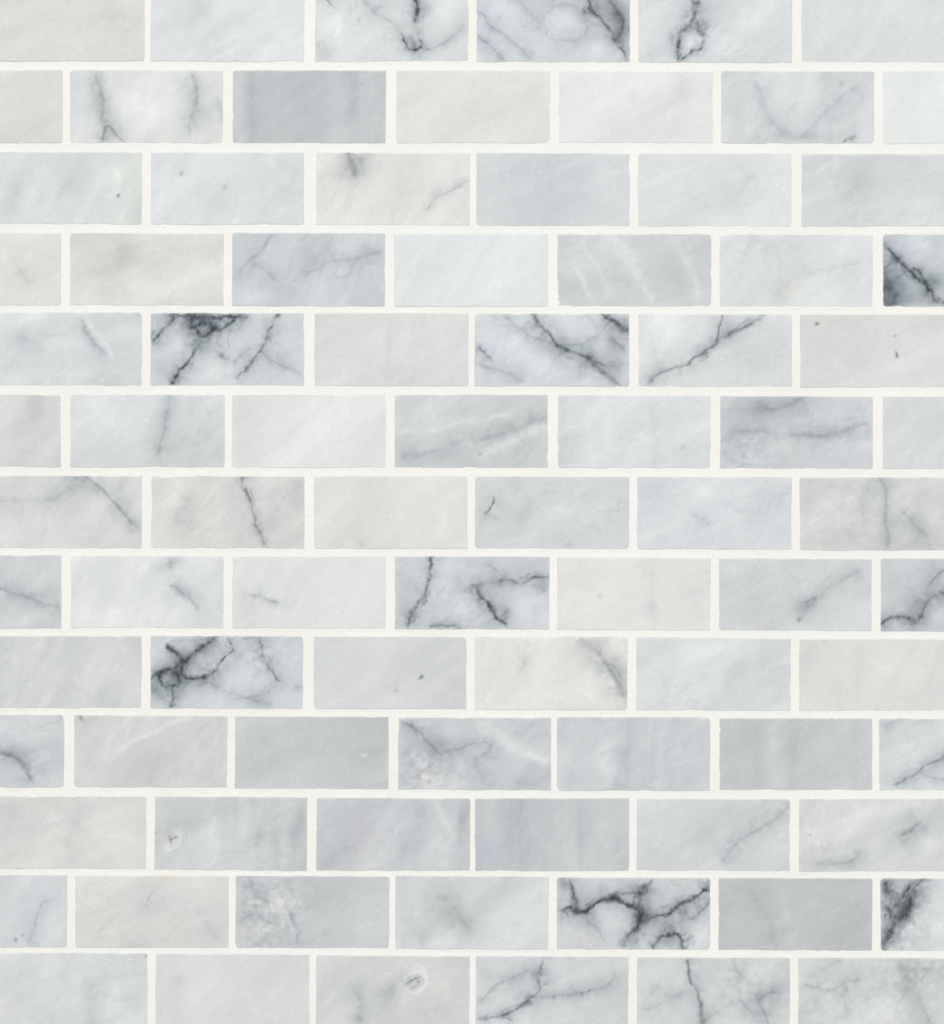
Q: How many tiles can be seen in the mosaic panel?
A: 84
